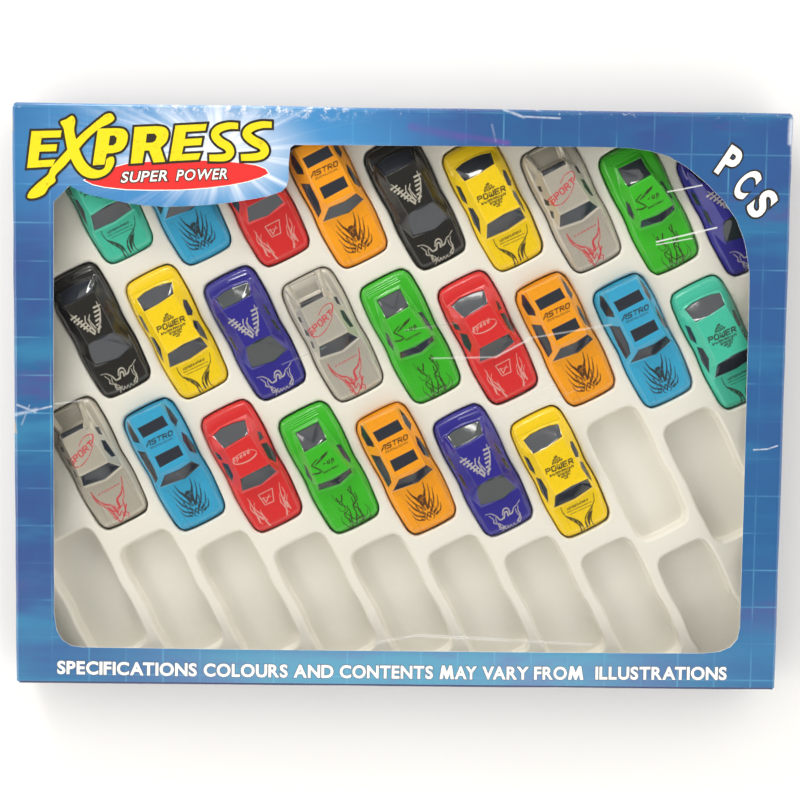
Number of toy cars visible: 25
